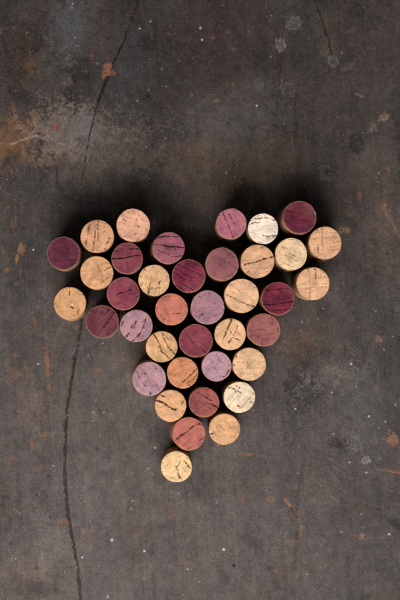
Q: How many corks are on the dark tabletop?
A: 38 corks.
